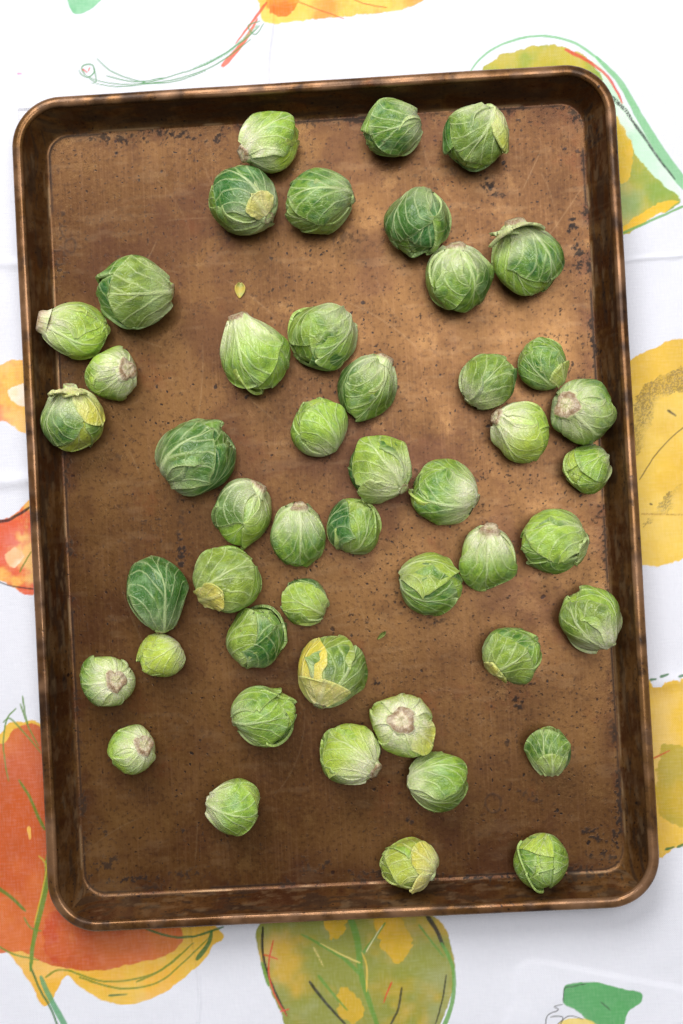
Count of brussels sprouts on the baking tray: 48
